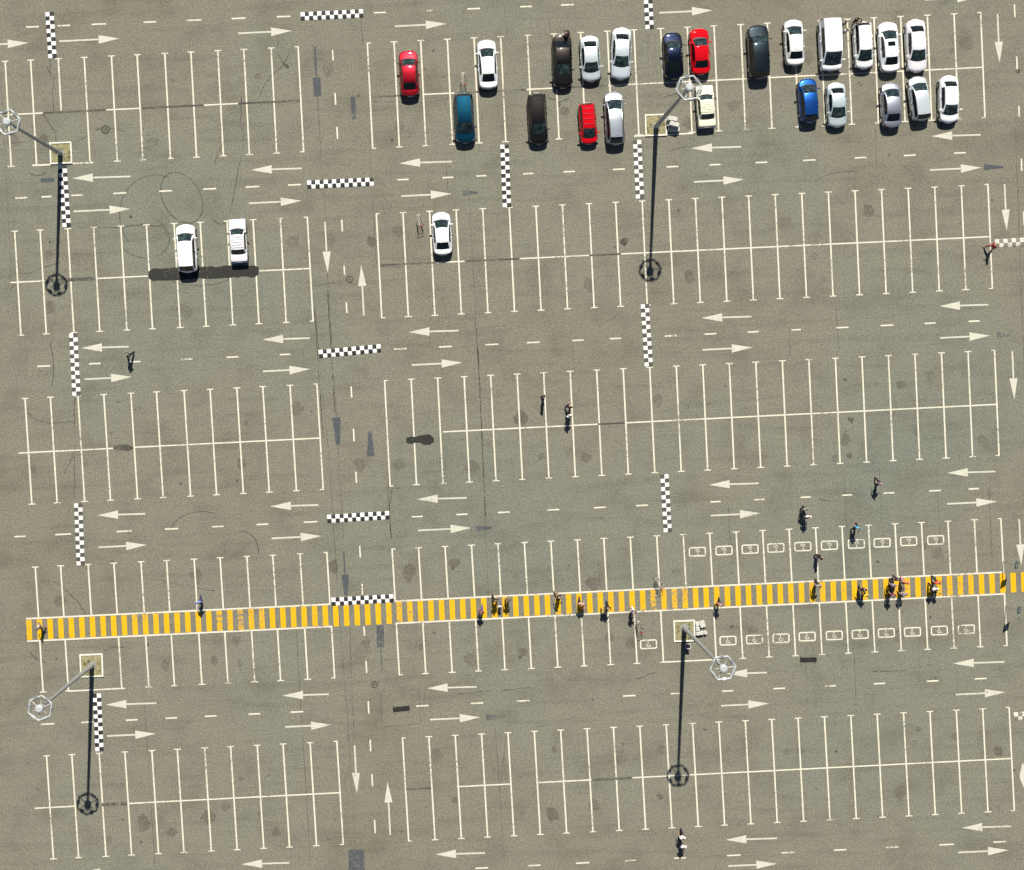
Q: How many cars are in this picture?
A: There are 26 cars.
